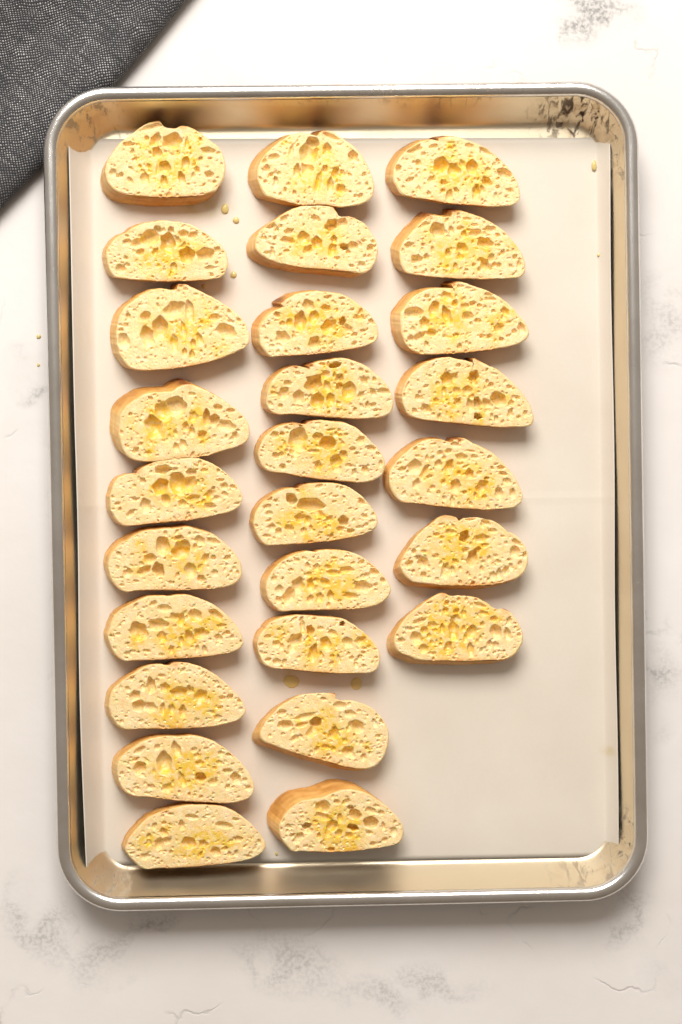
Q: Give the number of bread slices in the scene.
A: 27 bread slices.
